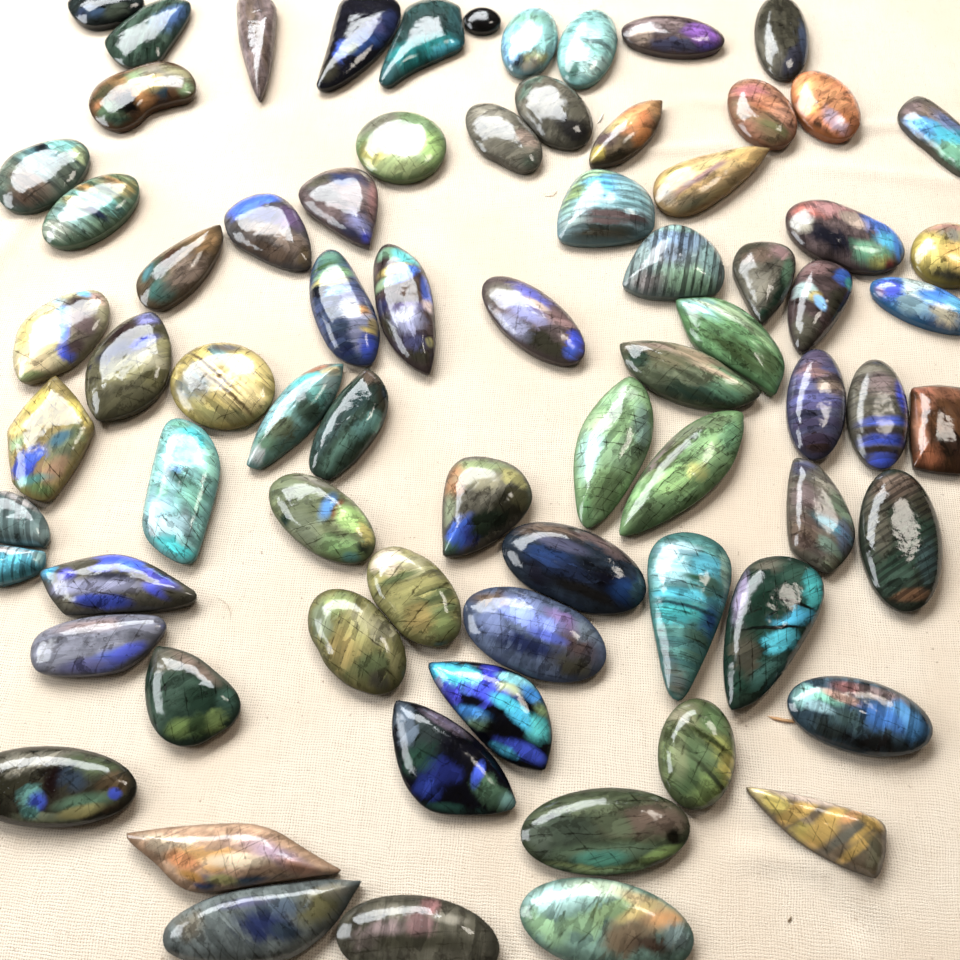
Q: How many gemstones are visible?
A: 74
